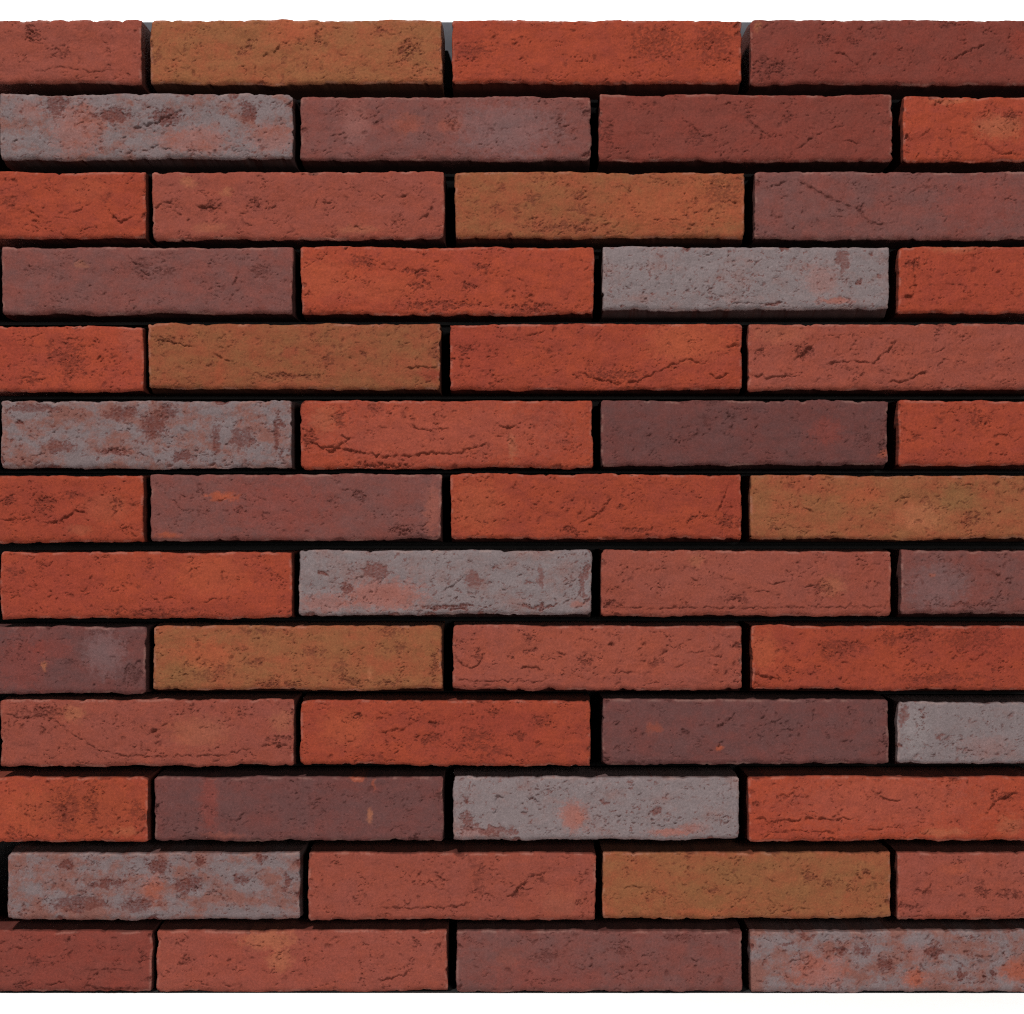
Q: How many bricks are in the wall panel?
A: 52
